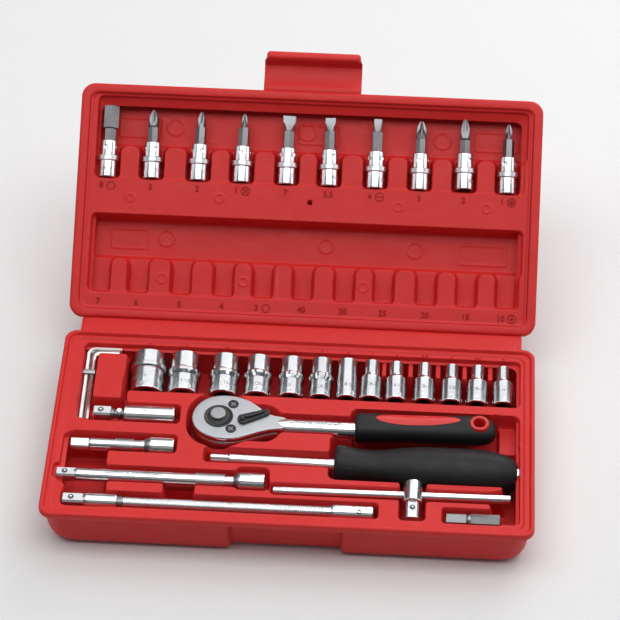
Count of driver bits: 10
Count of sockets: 13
